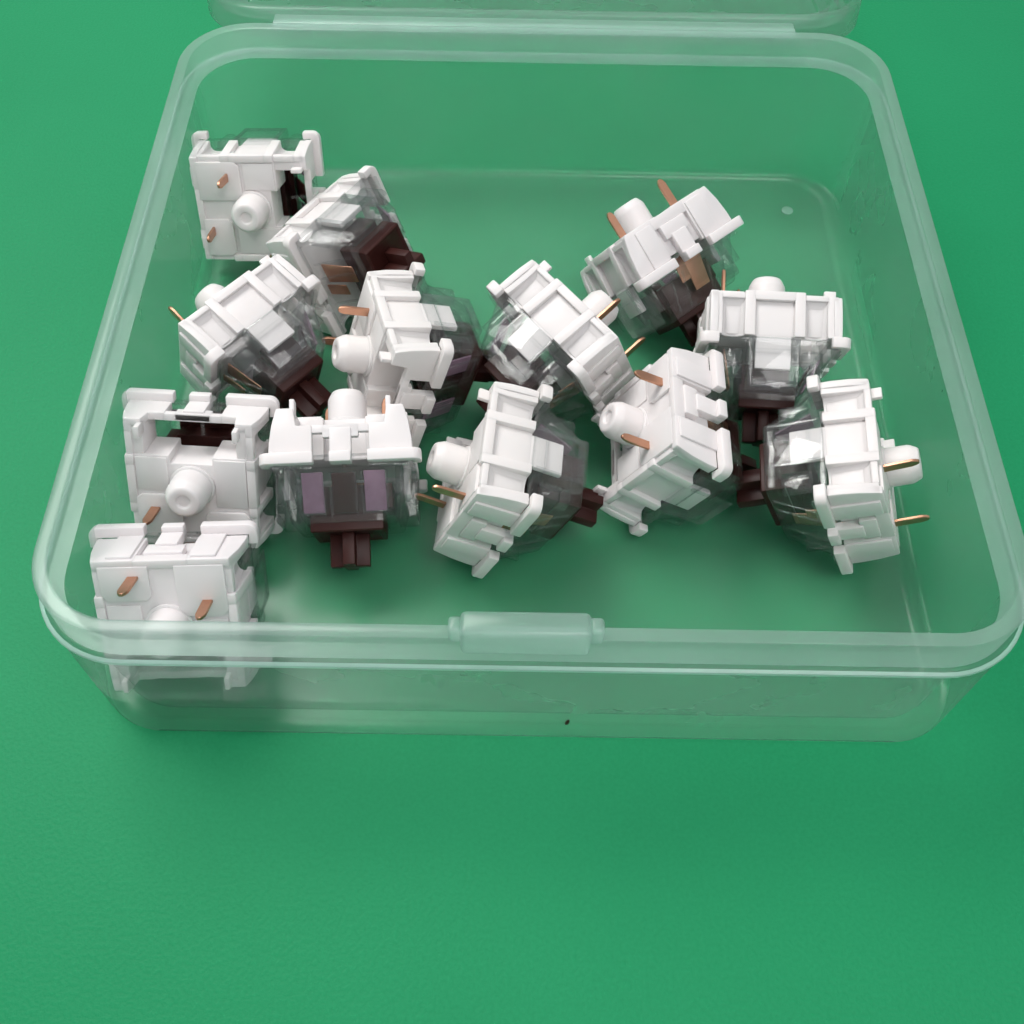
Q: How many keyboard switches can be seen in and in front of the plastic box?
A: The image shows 13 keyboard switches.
